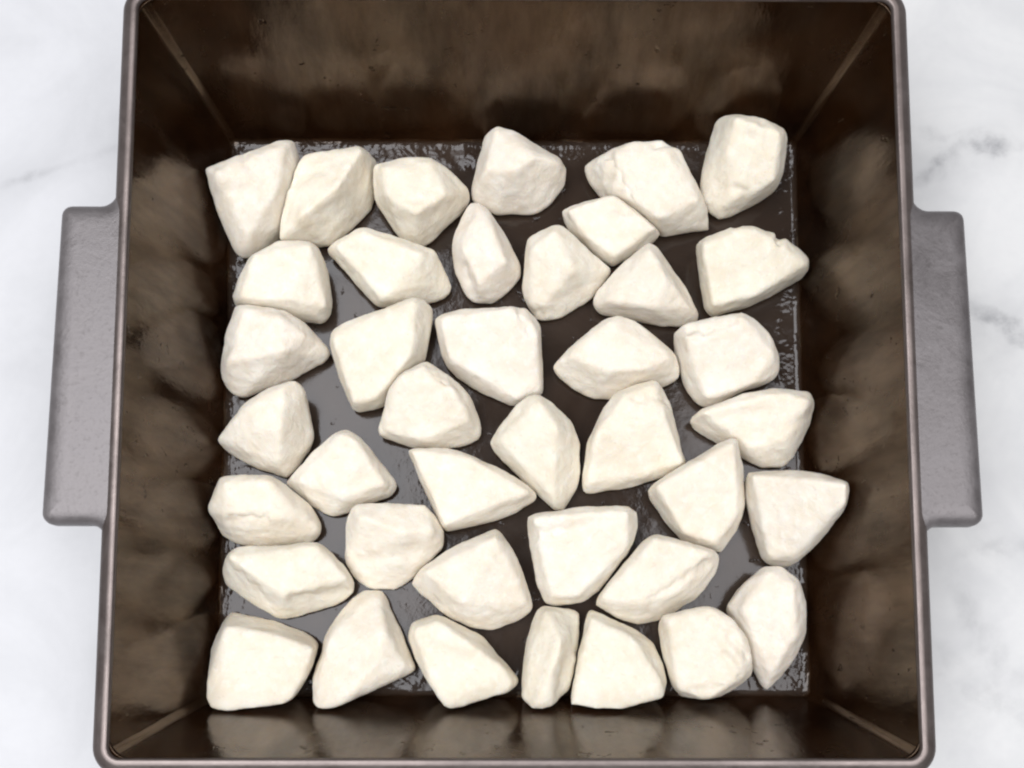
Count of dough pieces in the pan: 40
